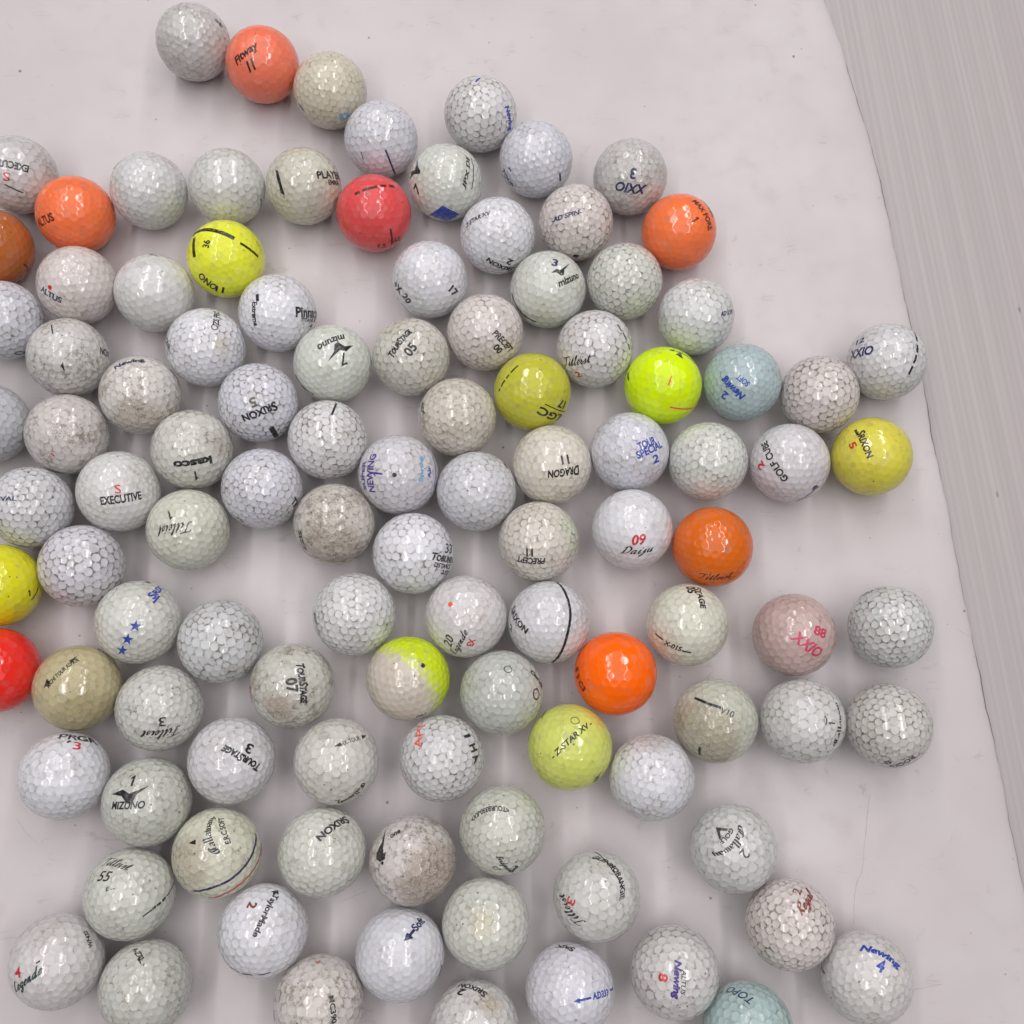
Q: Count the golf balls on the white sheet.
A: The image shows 107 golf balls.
